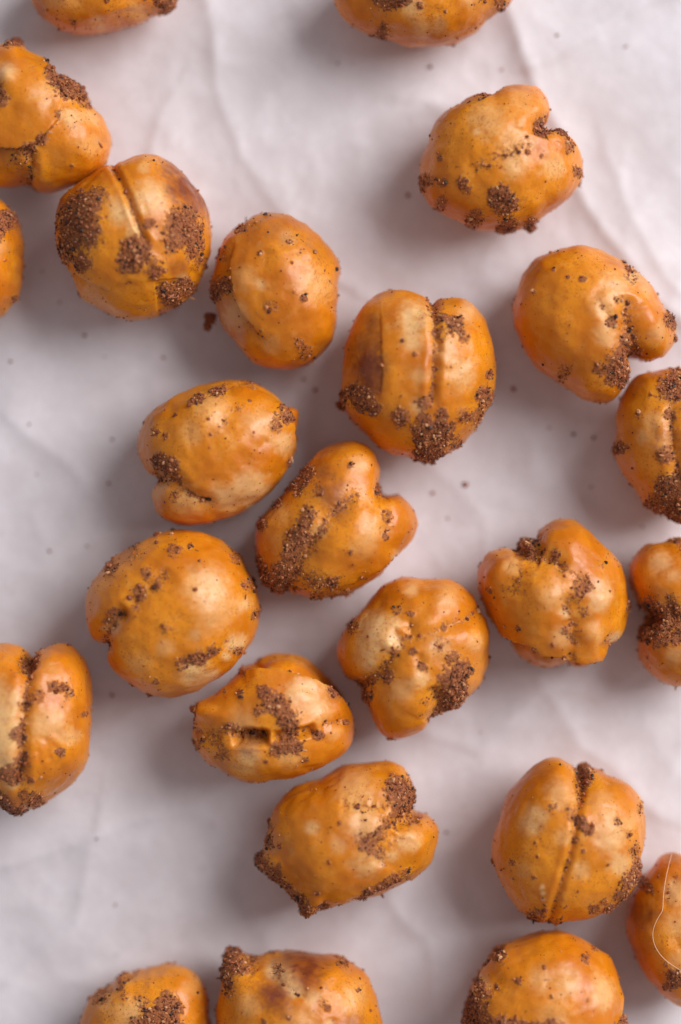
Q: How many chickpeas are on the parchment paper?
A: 24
